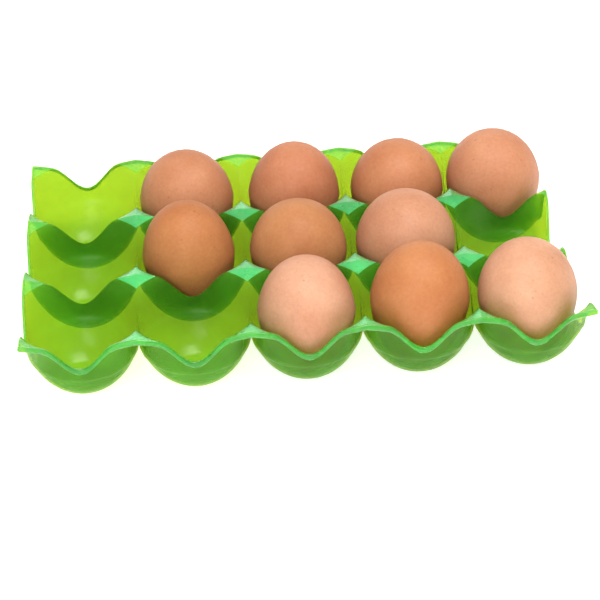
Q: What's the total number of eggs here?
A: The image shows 10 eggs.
